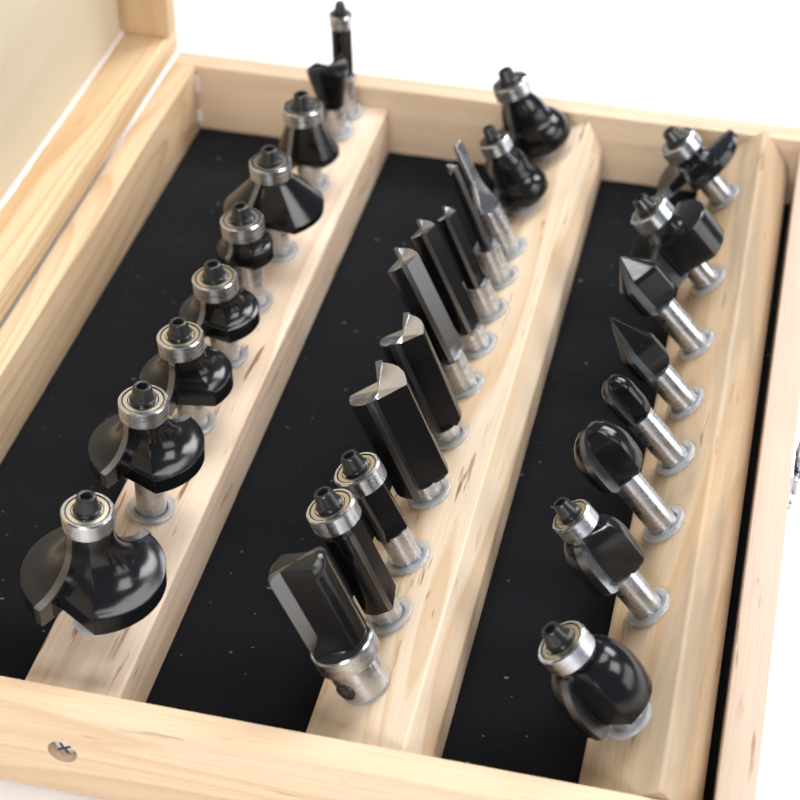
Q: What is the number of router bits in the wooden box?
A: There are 29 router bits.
